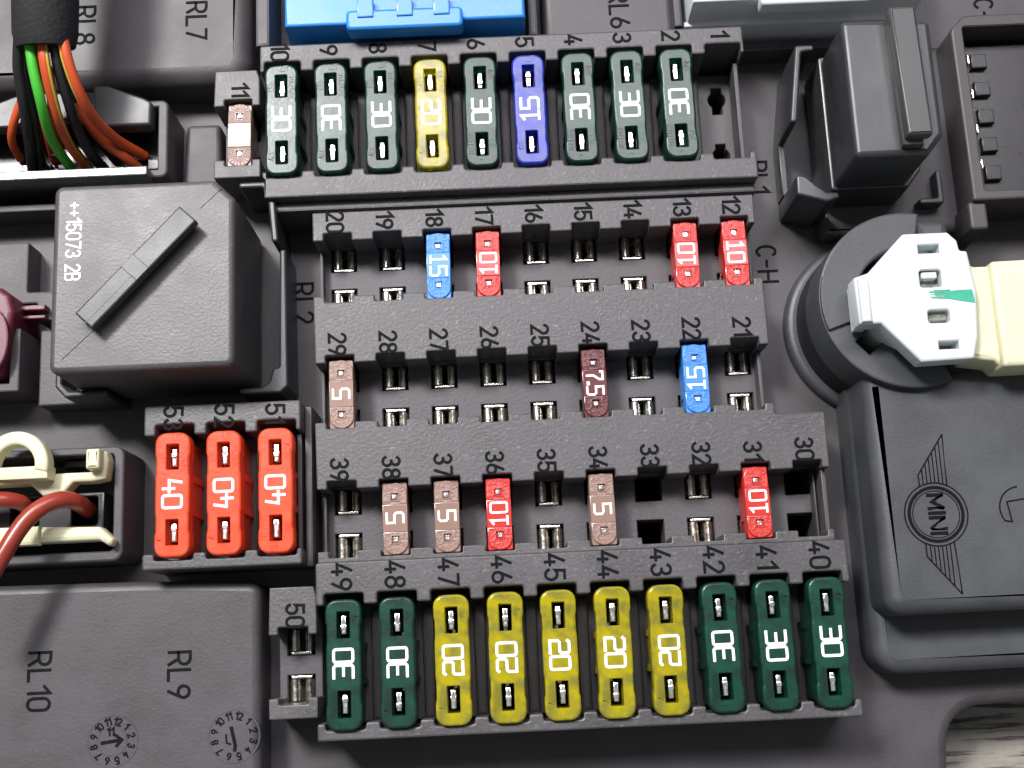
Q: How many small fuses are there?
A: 13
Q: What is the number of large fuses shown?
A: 22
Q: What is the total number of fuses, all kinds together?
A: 35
